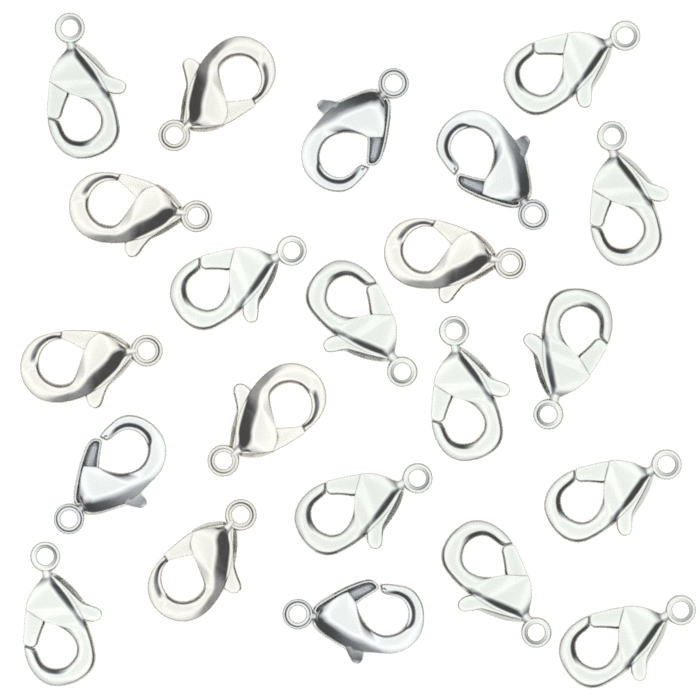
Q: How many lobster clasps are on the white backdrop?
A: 22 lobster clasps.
